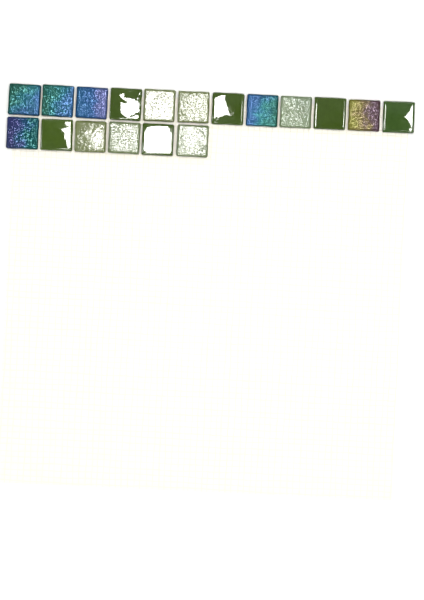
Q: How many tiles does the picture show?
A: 18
